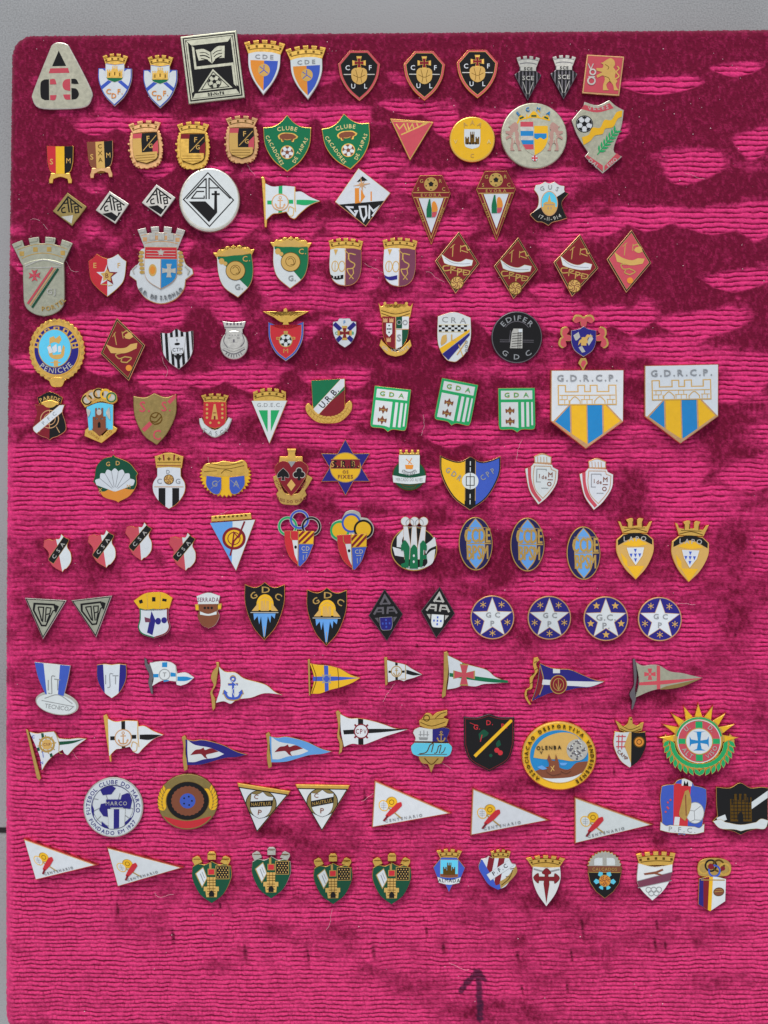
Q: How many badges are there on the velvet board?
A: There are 138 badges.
